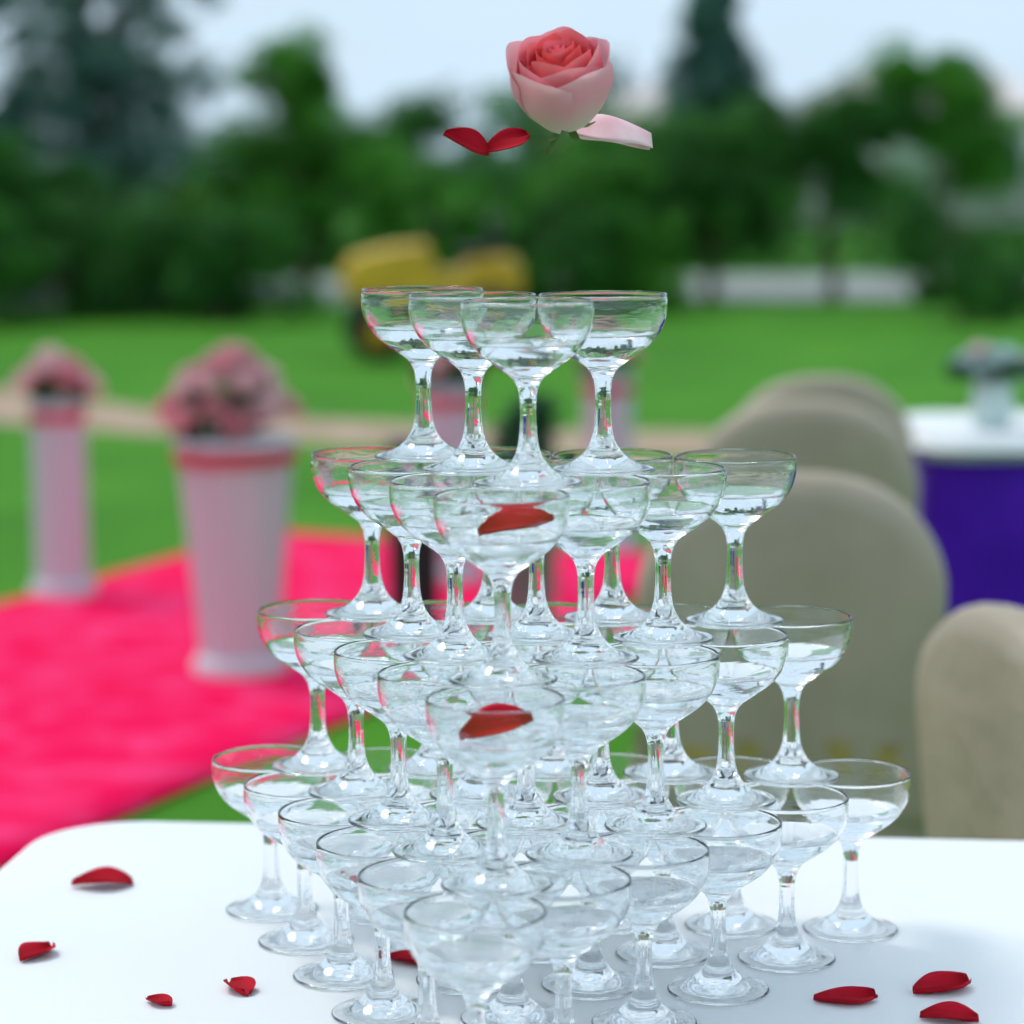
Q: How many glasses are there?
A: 50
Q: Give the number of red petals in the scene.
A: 12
